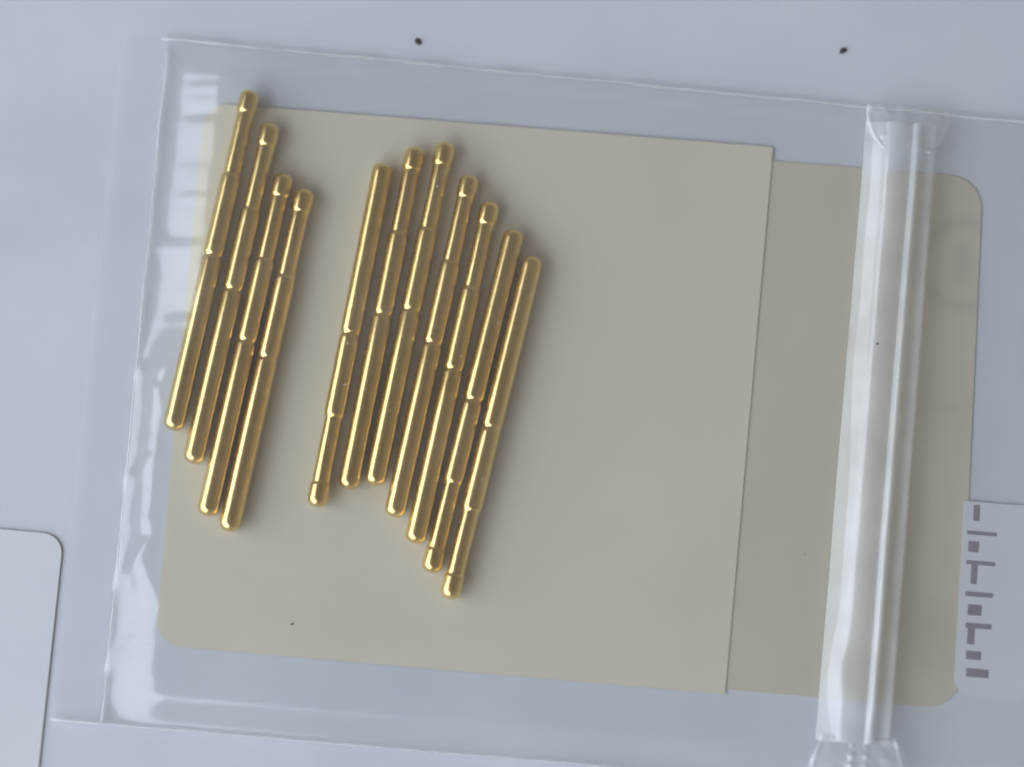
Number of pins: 11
